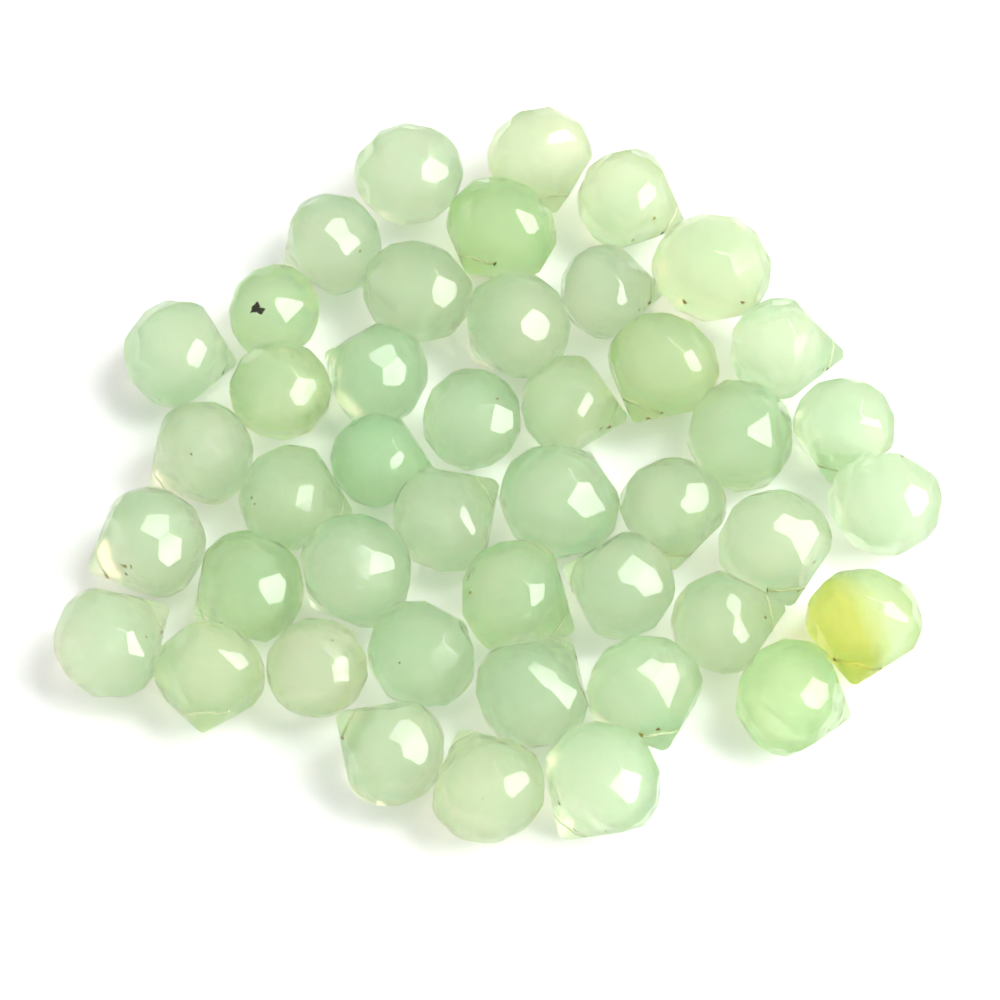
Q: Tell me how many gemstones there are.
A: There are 44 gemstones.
